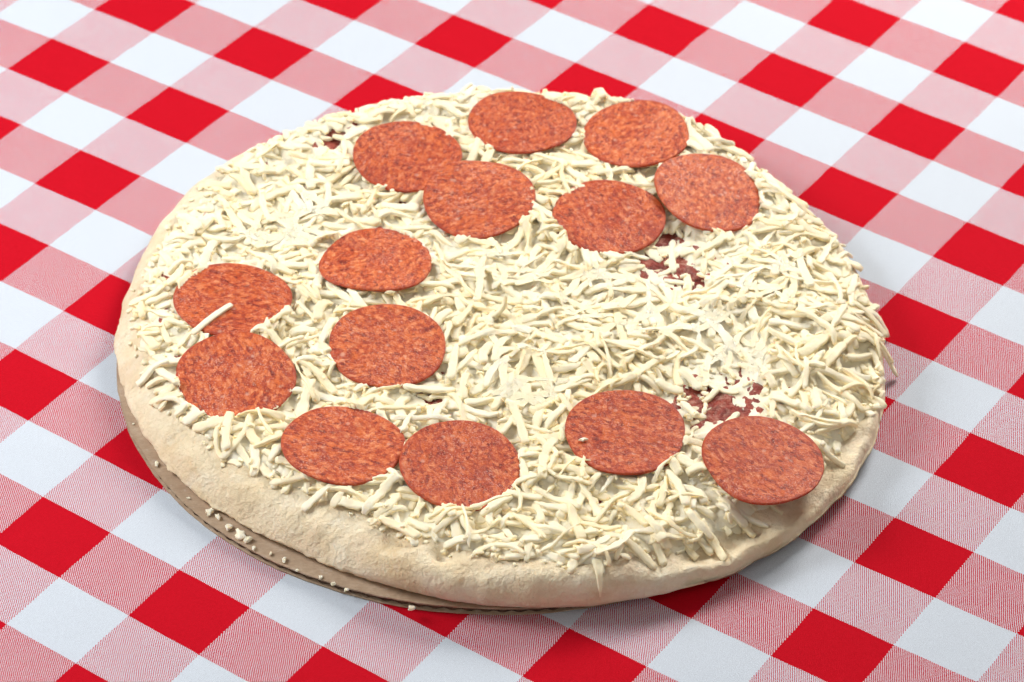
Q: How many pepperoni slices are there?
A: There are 14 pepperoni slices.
